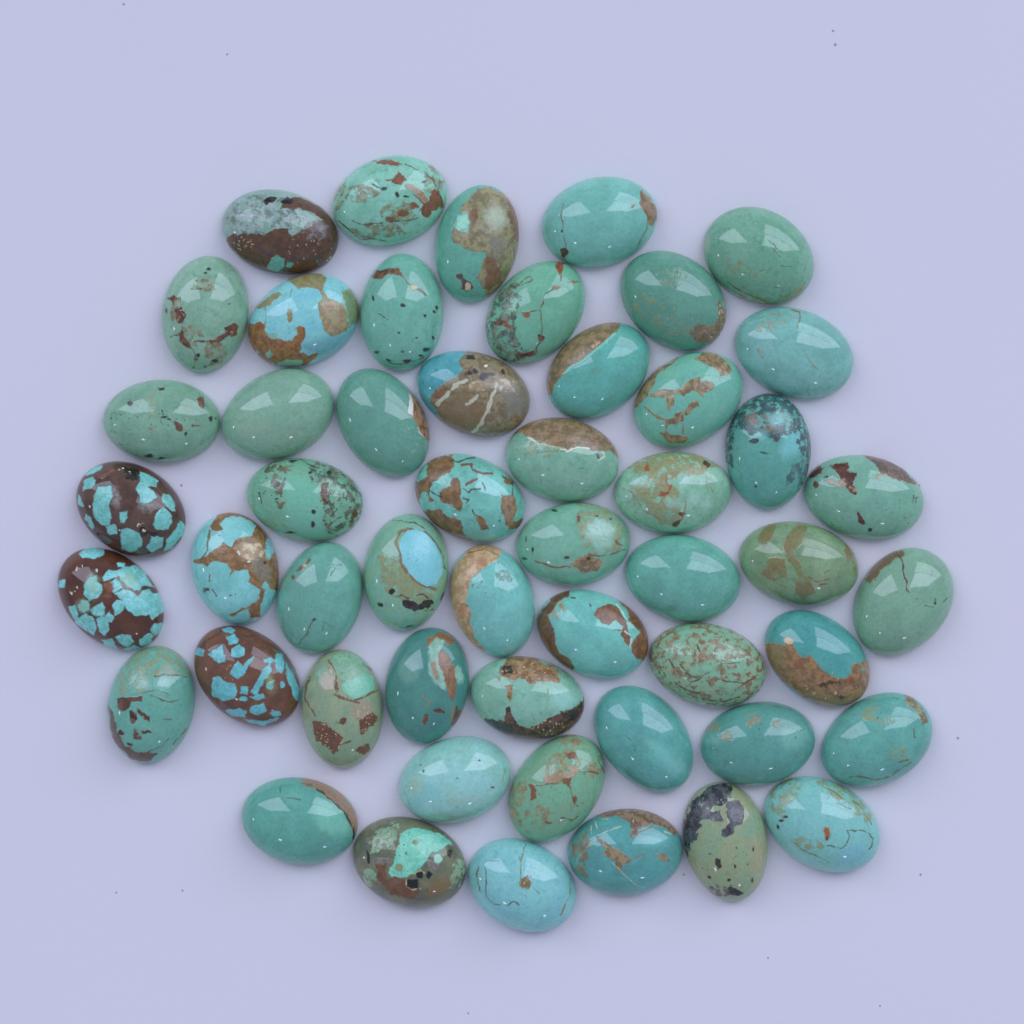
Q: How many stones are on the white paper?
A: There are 52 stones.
